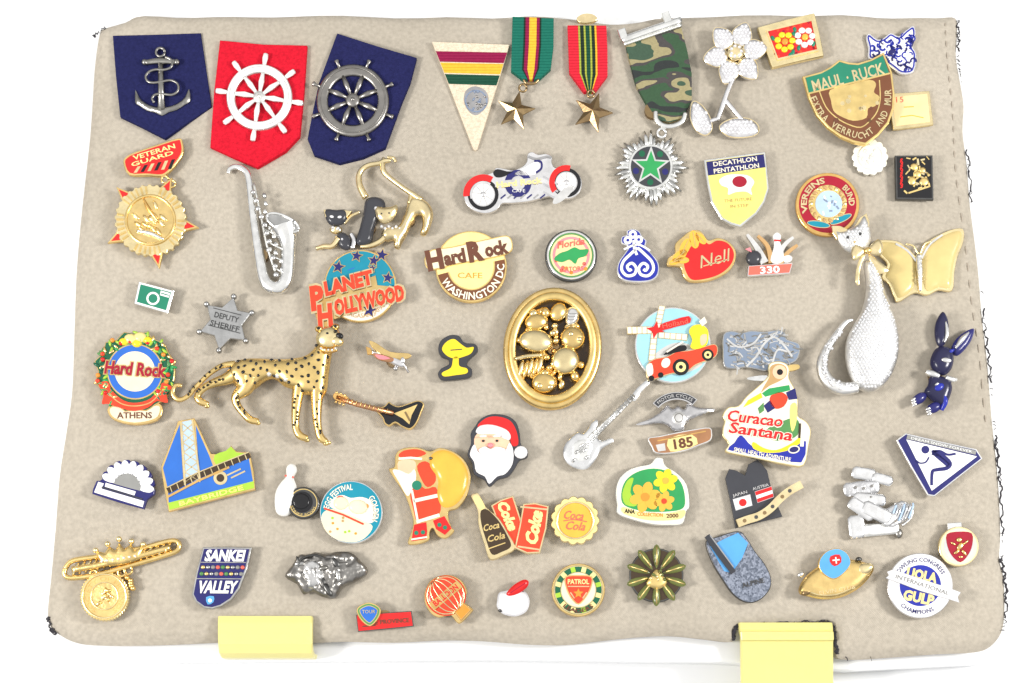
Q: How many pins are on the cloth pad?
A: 66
